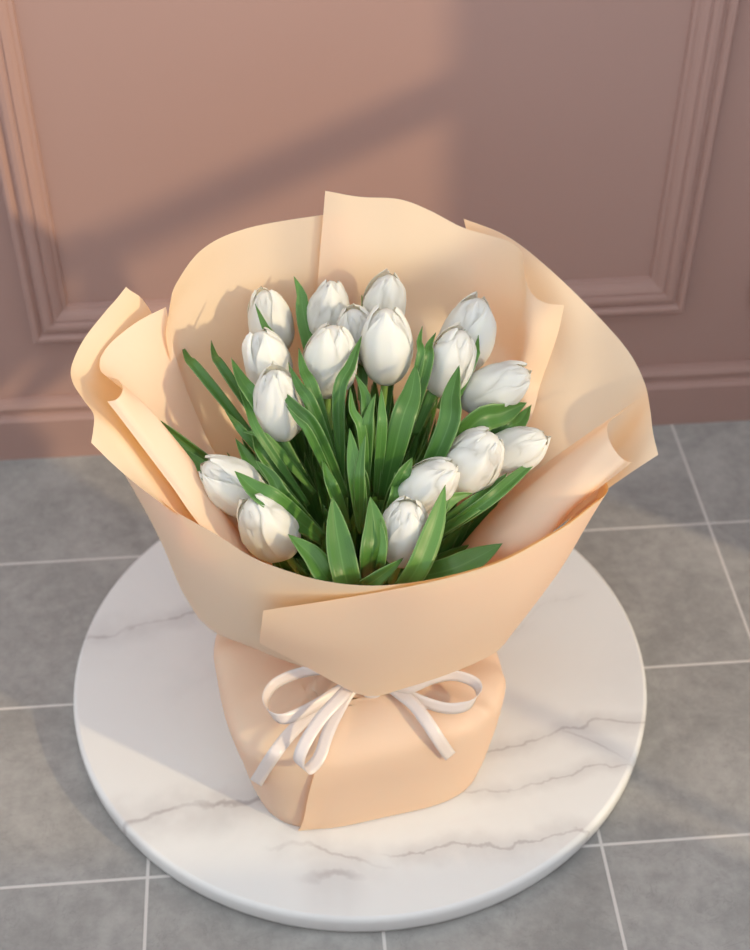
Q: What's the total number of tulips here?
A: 17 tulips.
